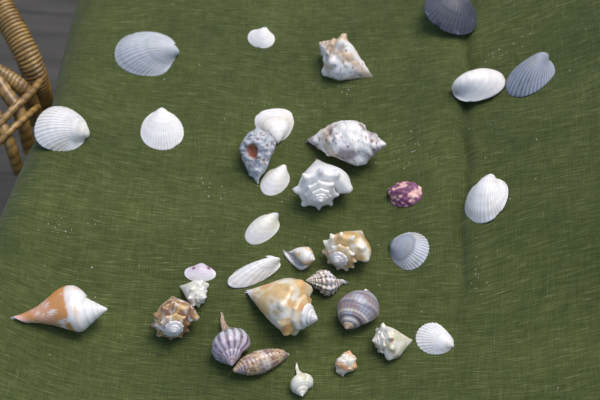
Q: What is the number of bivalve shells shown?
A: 16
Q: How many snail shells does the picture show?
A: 17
